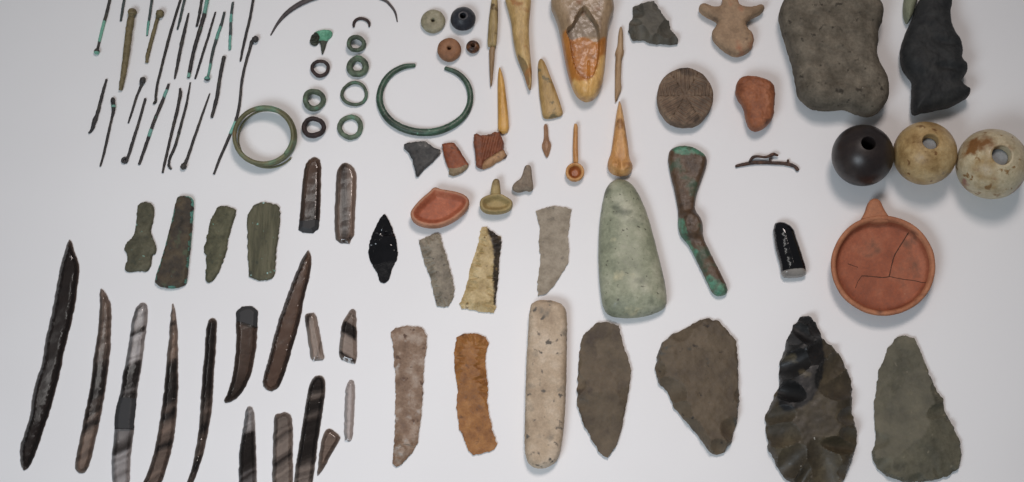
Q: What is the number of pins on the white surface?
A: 24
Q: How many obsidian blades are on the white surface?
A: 16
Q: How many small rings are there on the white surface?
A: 8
